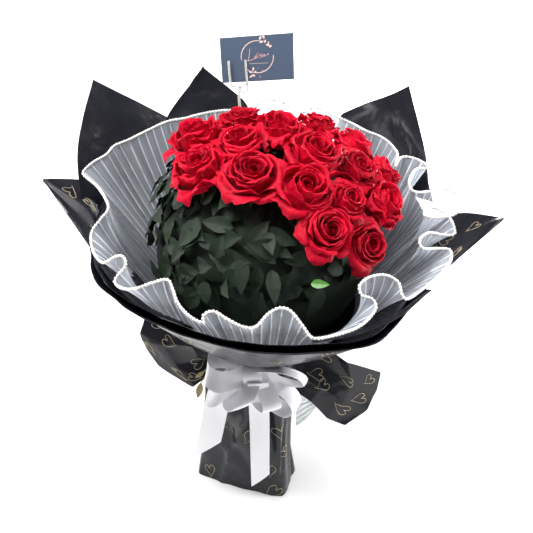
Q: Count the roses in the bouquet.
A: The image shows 16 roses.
